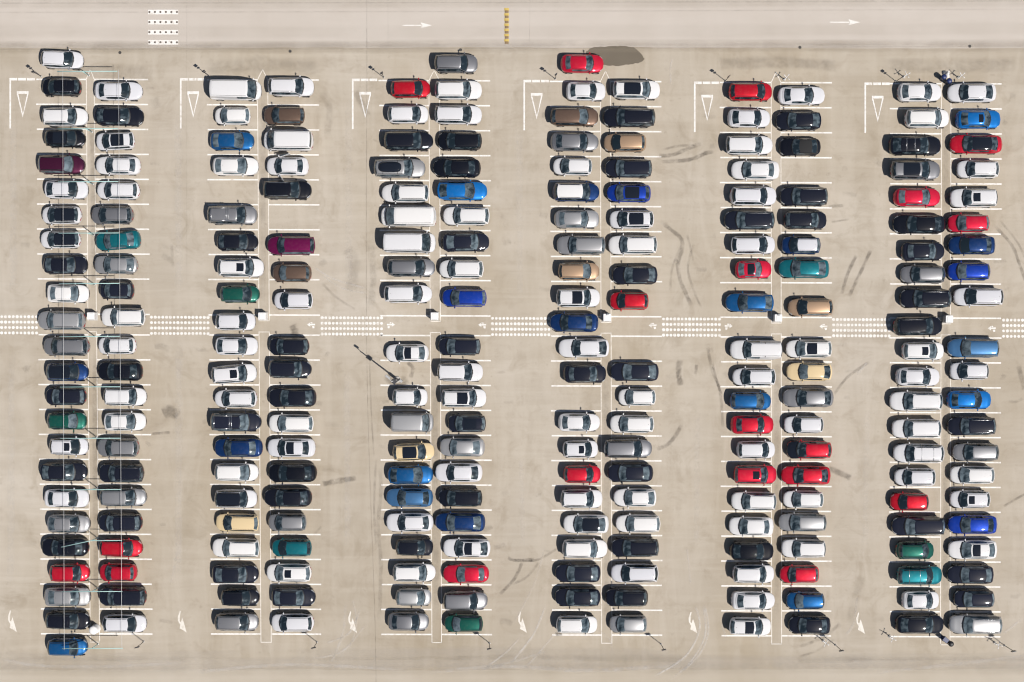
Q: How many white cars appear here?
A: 106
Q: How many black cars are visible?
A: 59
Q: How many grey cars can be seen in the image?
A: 30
